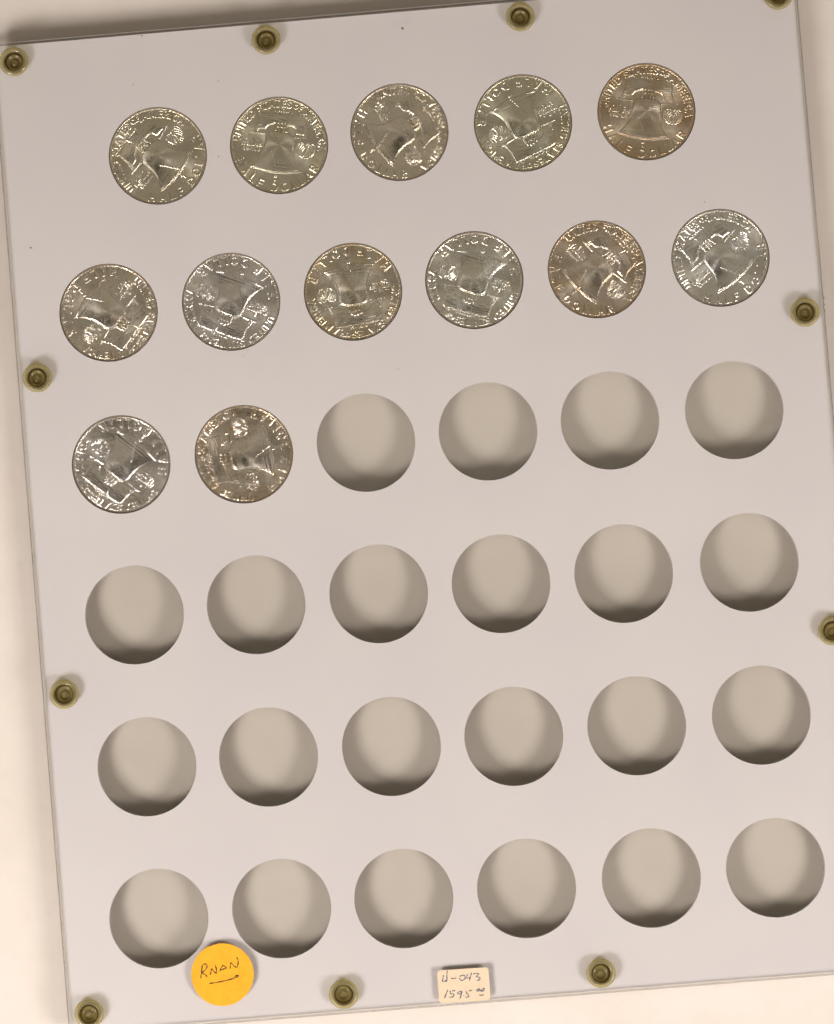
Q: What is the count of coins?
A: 13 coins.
